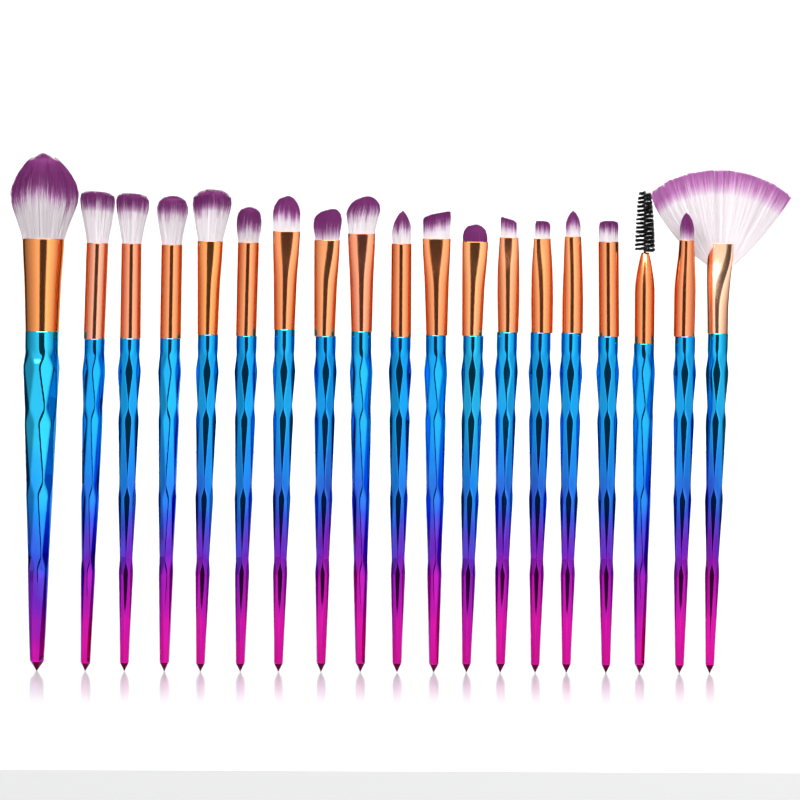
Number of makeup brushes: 19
